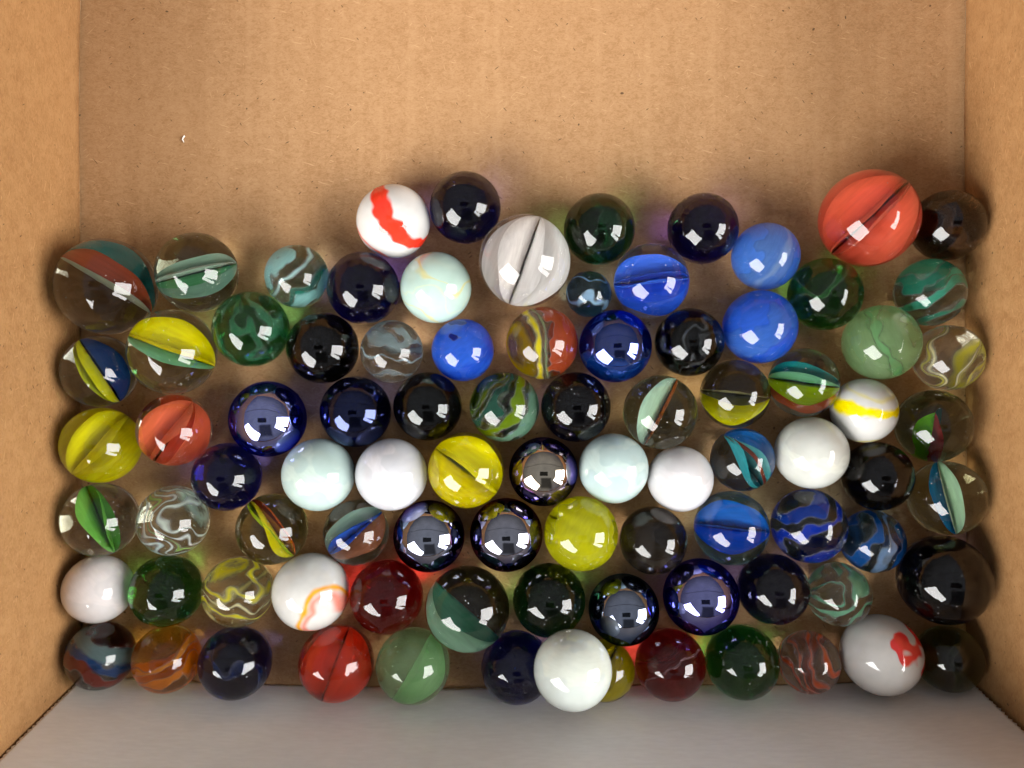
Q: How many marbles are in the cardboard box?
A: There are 88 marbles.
